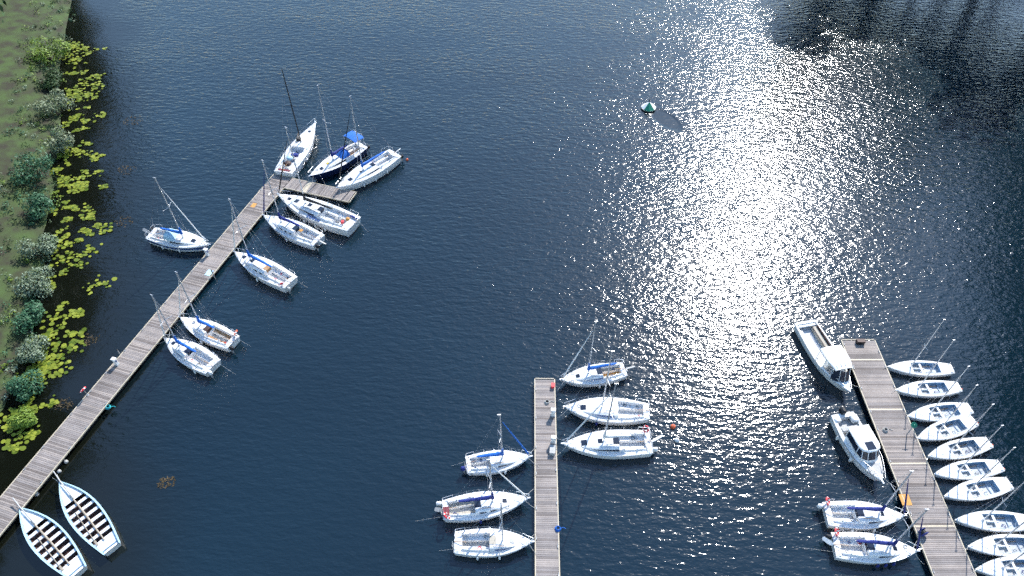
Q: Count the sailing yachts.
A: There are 17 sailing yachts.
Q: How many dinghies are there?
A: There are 10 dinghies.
